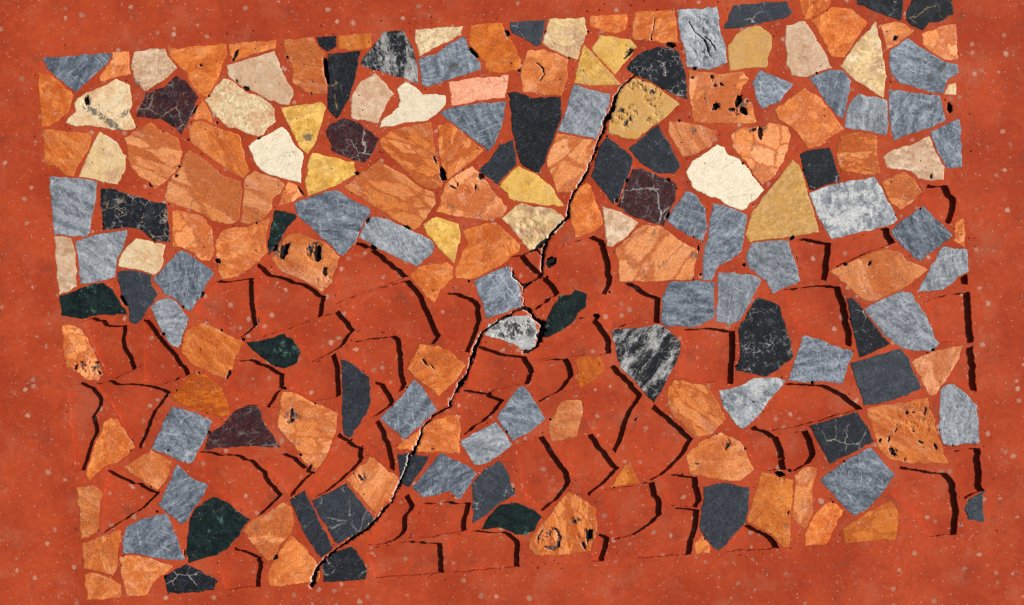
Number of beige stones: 28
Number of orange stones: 70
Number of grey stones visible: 39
